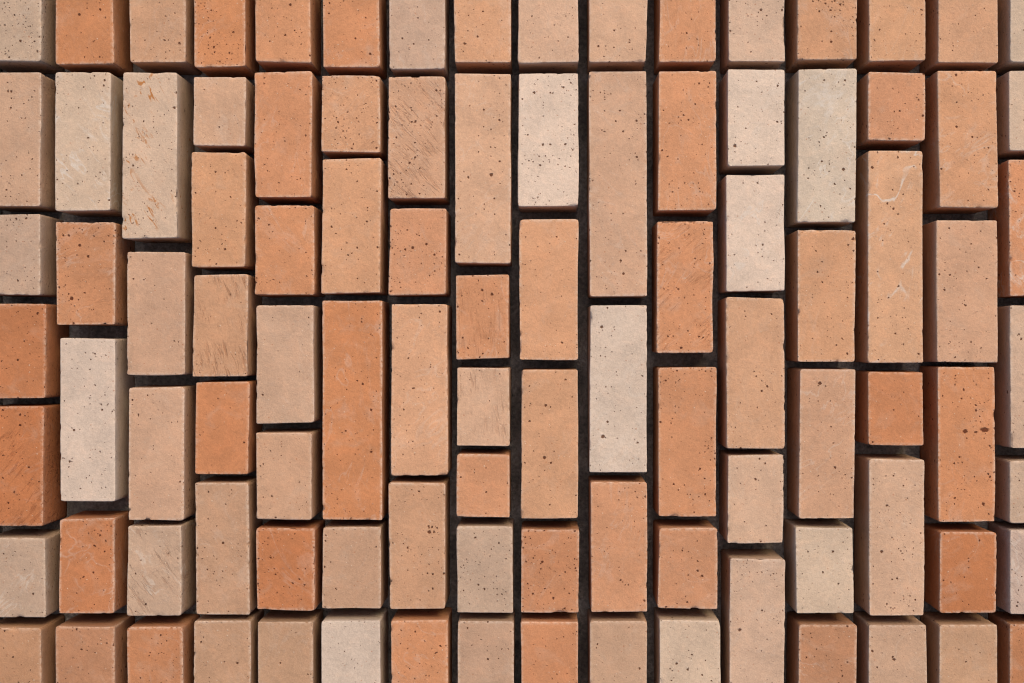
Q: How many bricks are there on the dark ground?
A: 100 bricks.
